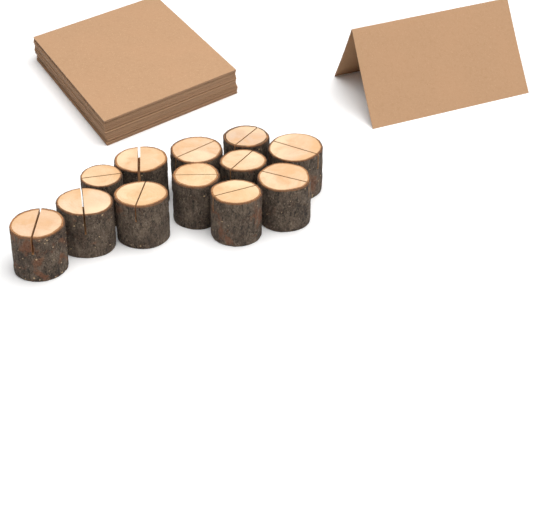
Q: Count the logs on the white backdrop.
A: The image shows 12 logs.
